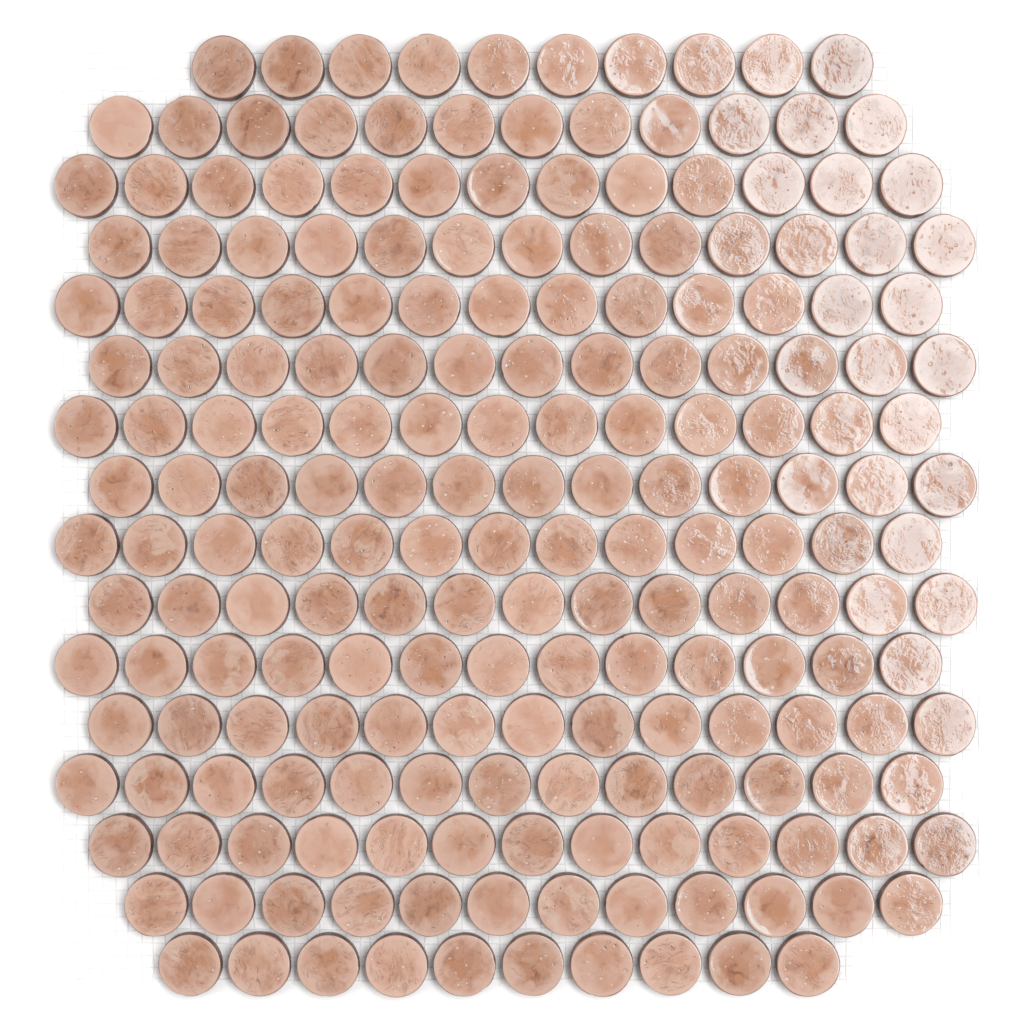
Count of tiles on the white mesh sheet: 200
